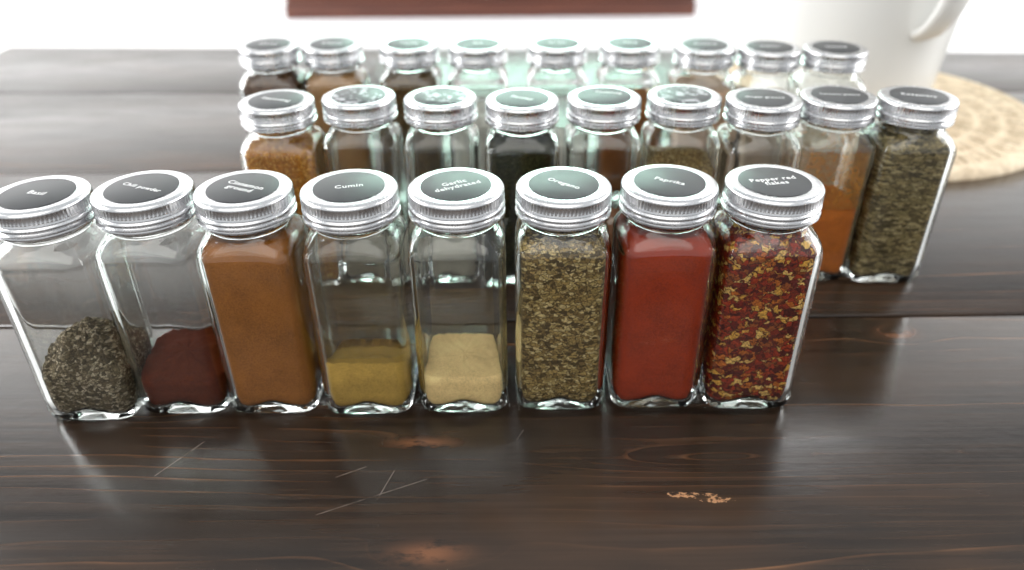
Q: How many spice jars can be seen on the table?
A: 26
